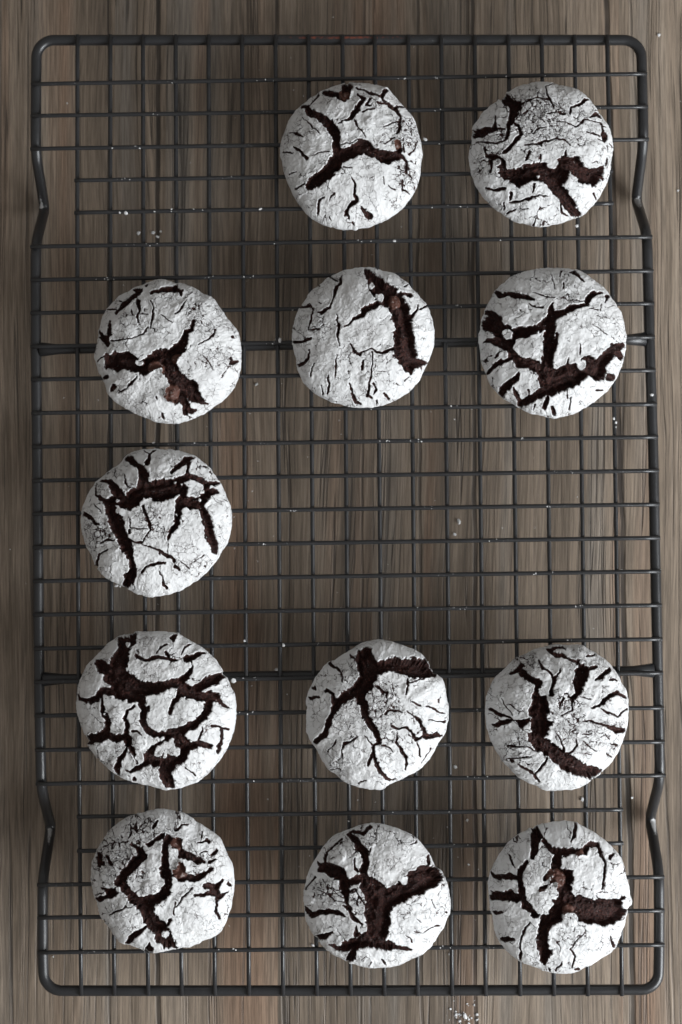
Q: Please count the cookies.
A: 12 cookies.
